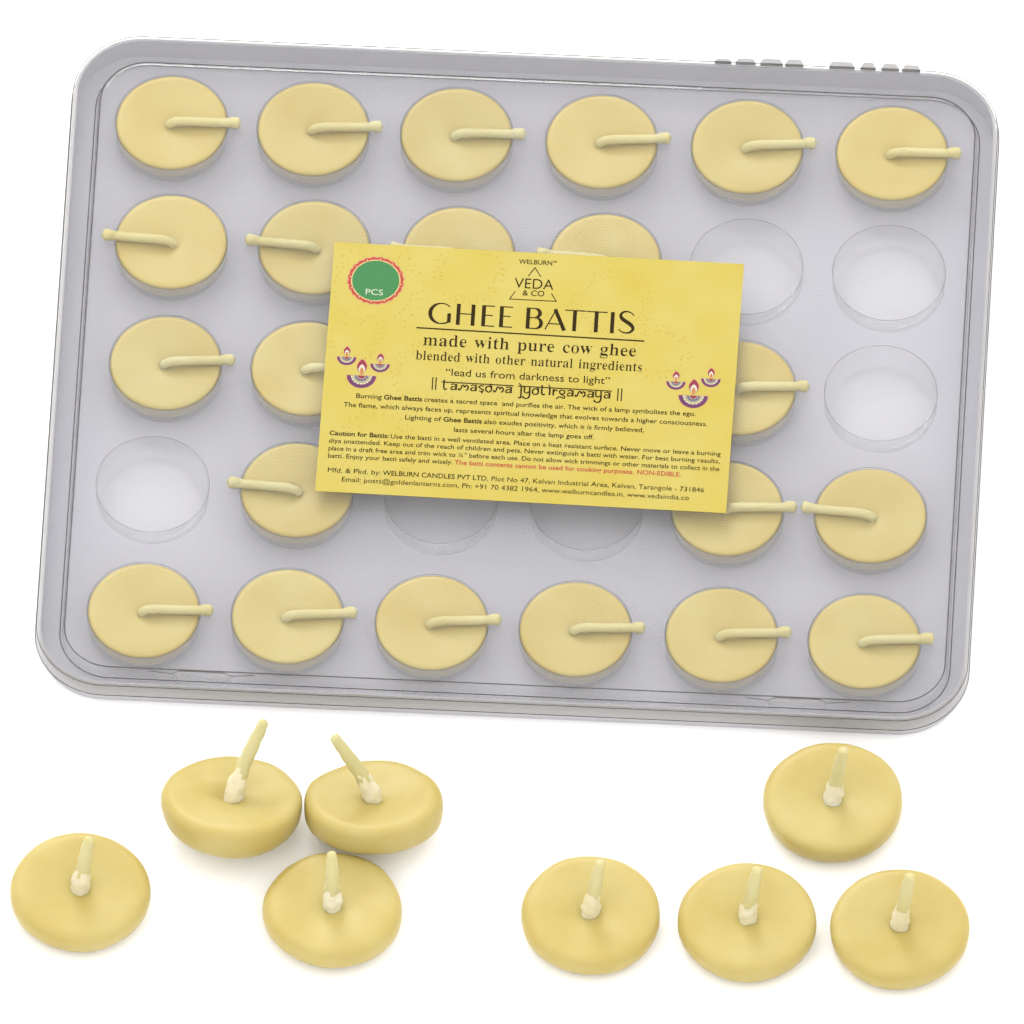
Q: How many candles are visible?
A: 30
